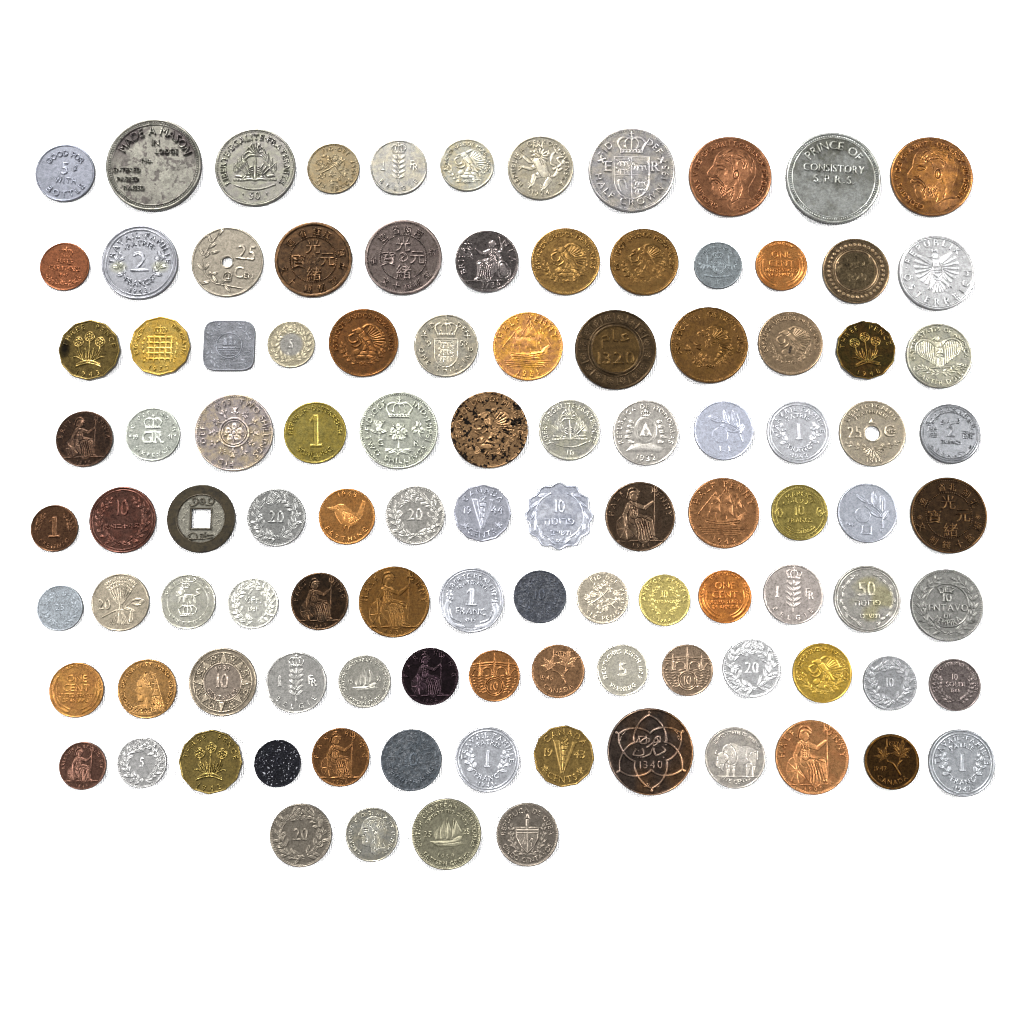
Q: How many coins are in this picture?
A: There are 105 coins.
